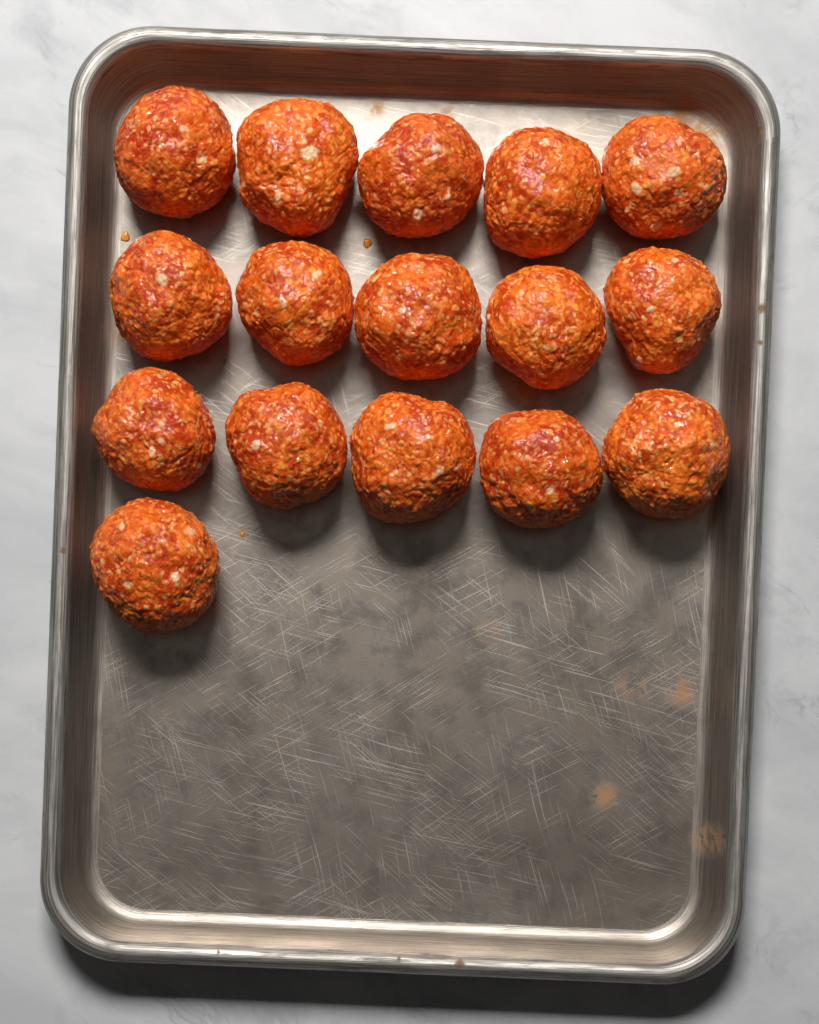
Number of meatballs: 16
